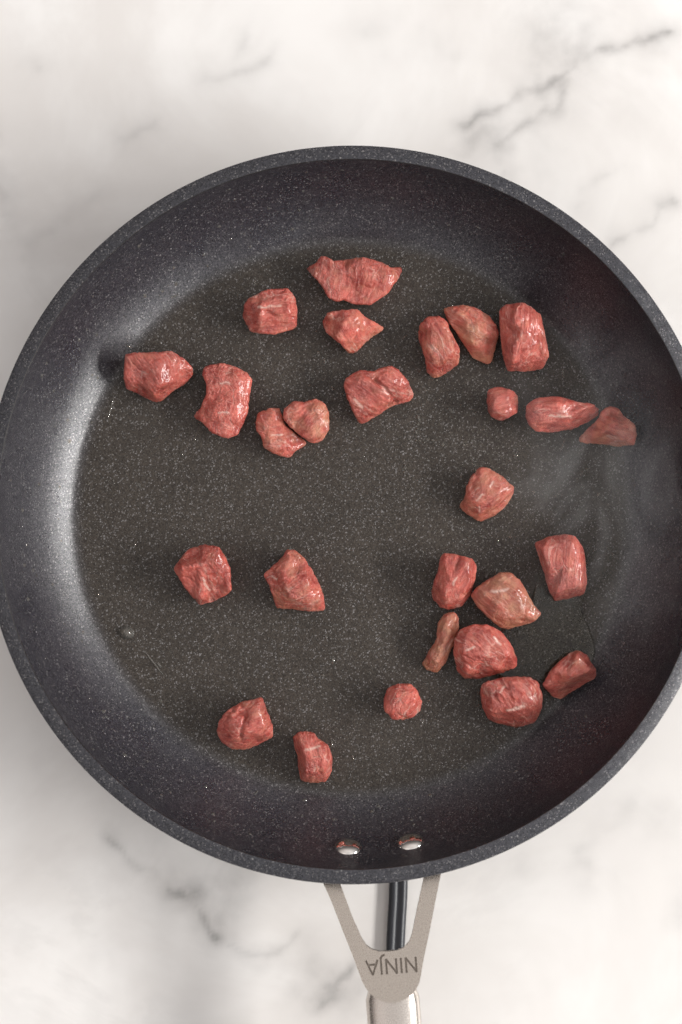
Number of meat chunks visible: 27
